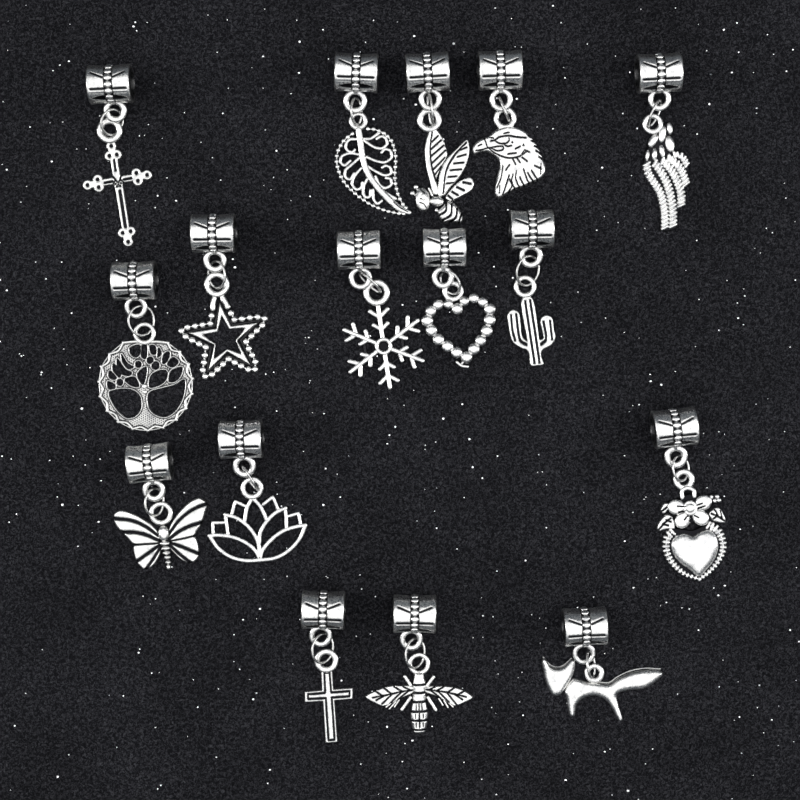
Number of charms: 16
